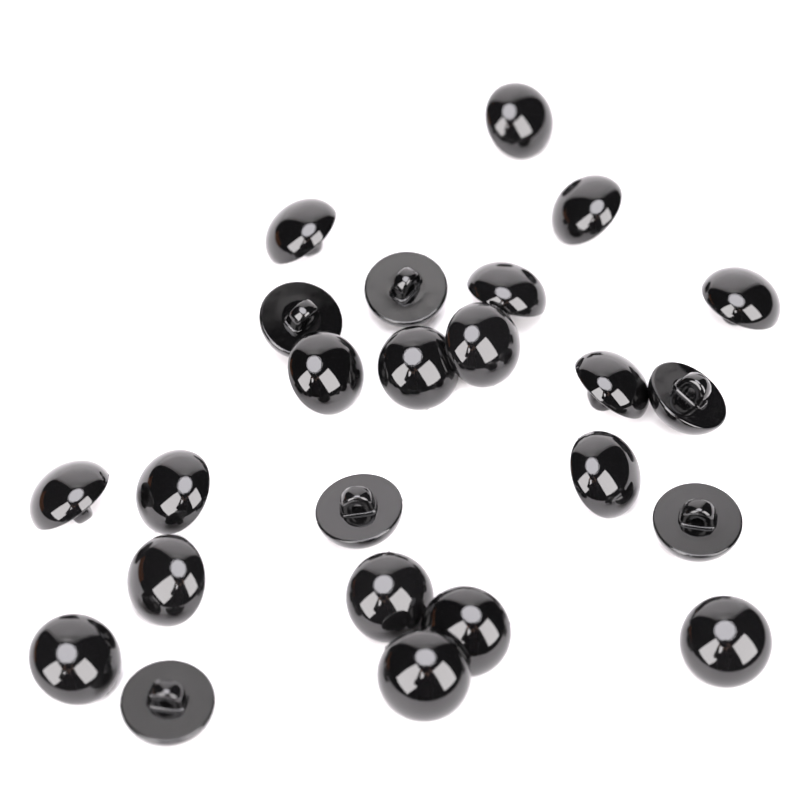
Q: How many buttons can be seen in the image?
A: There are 24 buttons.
